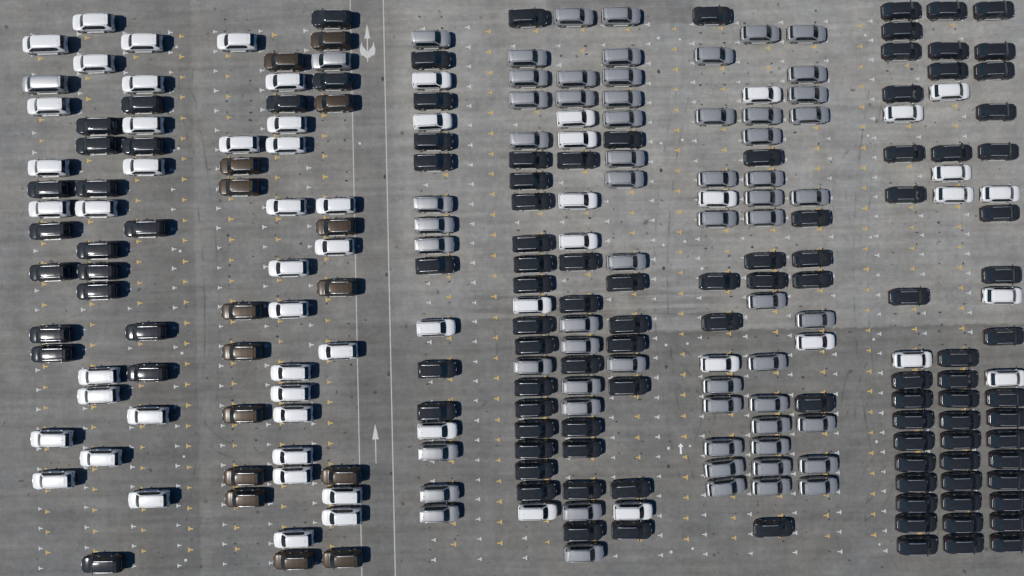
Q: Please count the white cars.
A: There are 60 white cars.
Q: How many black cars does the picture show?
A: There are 114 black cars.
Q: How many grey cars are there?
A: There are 63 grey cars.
